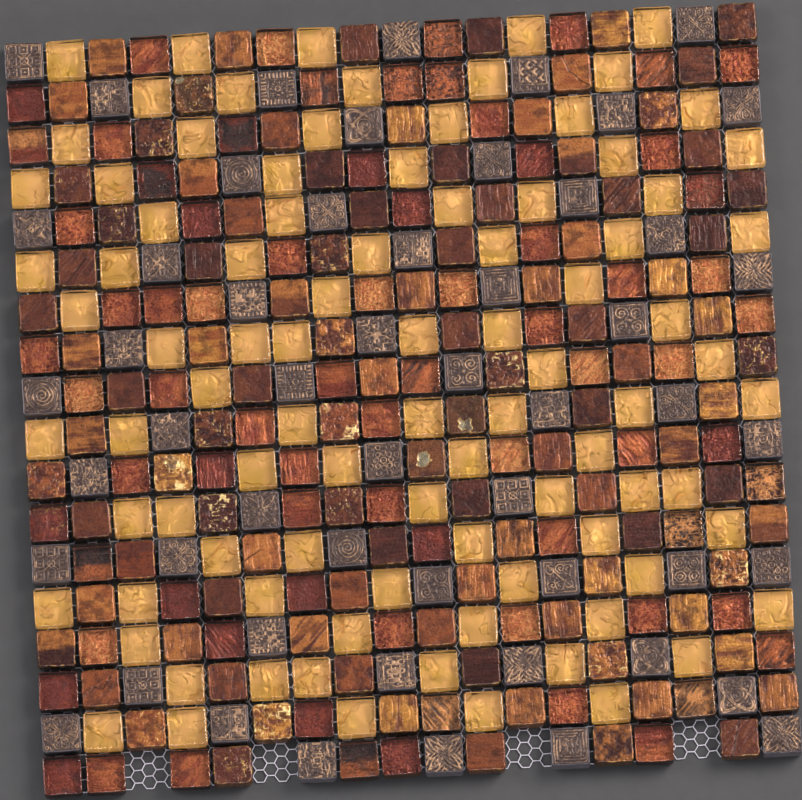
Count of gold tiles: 90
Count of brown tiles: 177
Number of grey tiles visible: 53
